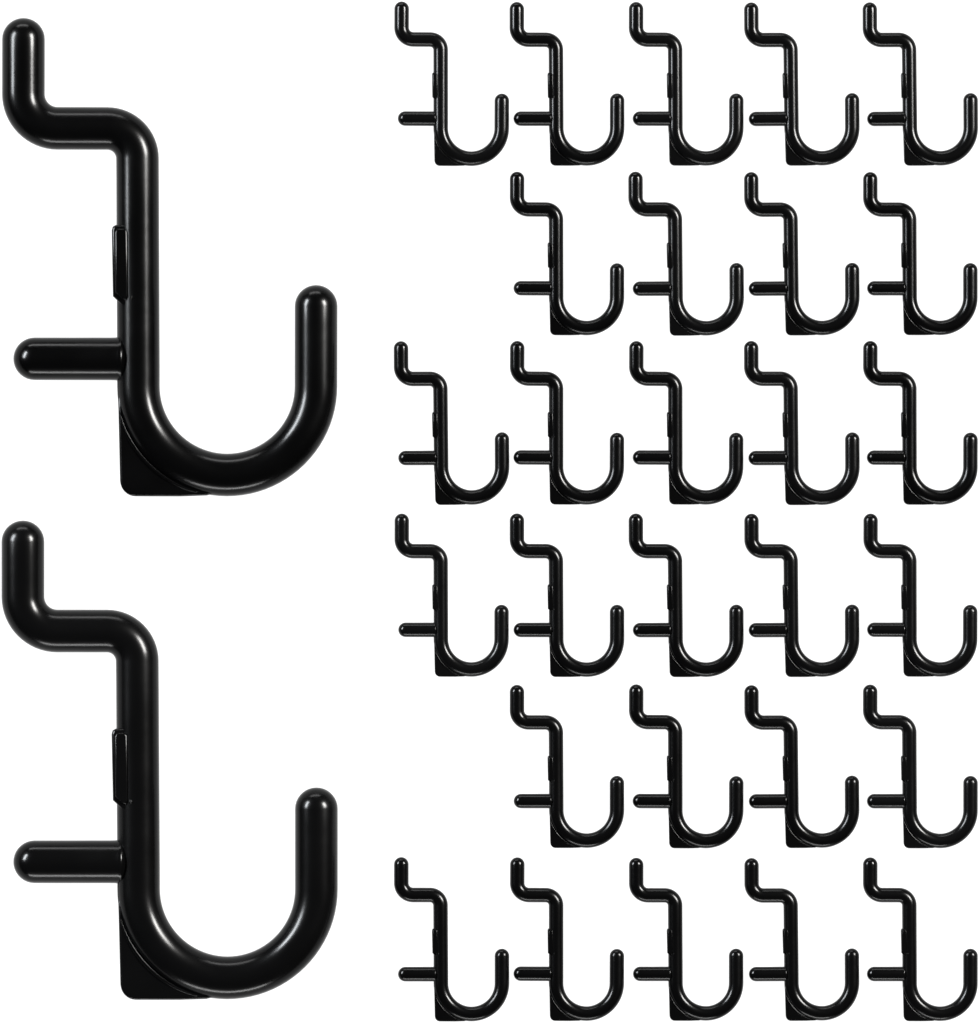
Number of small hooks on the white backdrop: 28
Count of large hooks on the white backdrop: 2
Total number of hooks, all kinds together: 30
